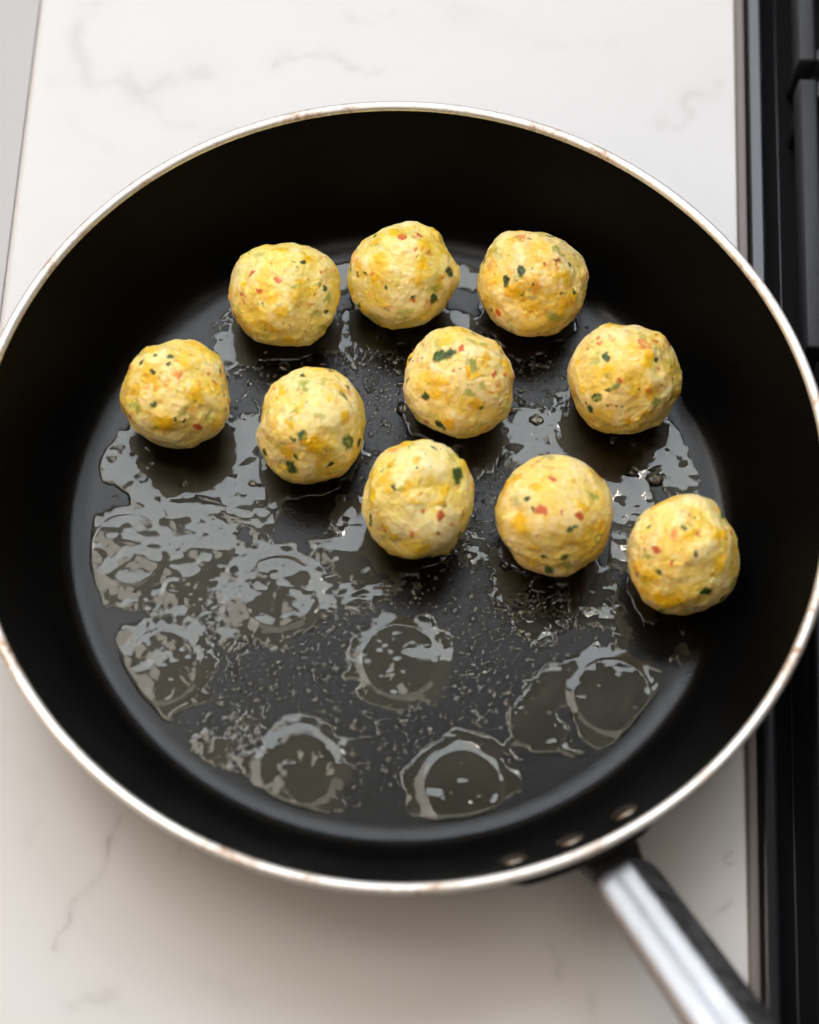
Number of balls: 10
